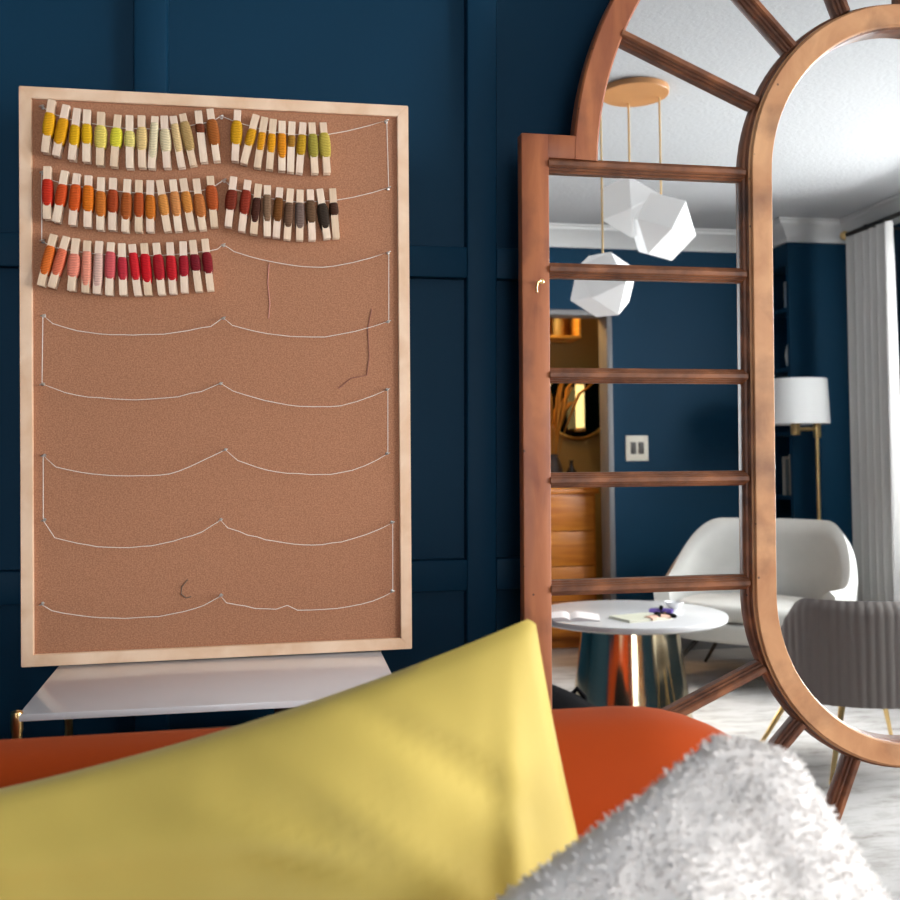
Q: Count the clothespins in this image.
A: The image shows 61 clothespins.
